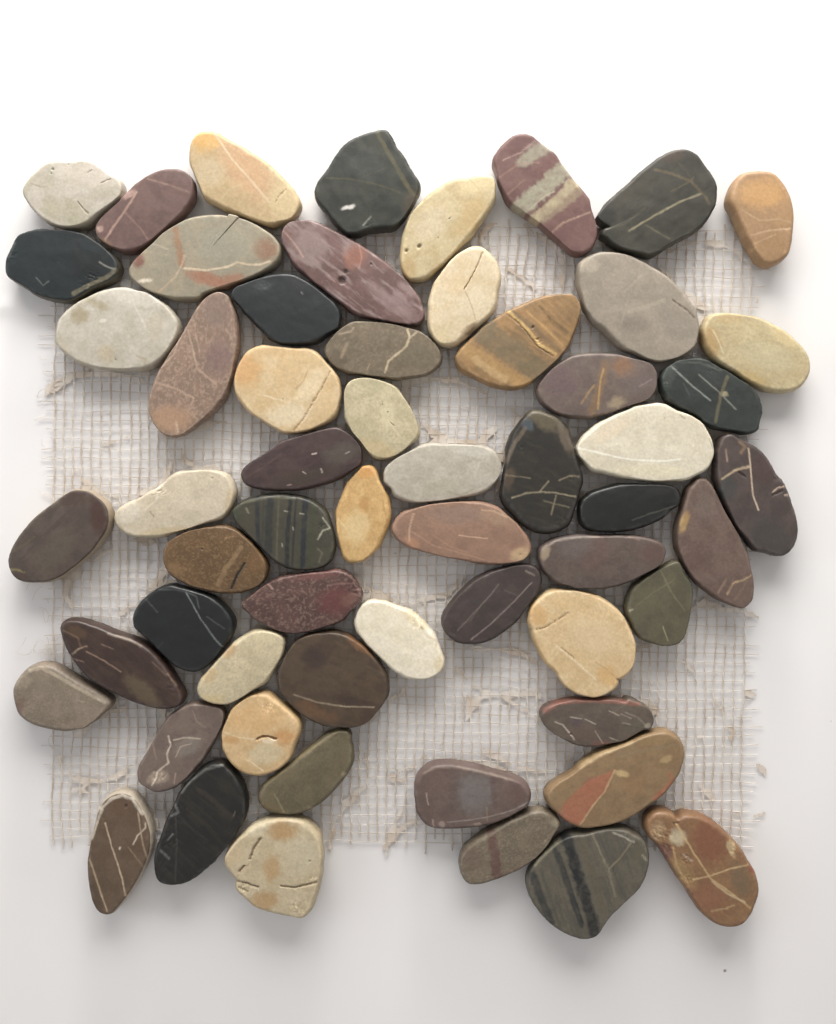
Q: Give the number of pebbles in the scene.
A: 59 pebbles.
